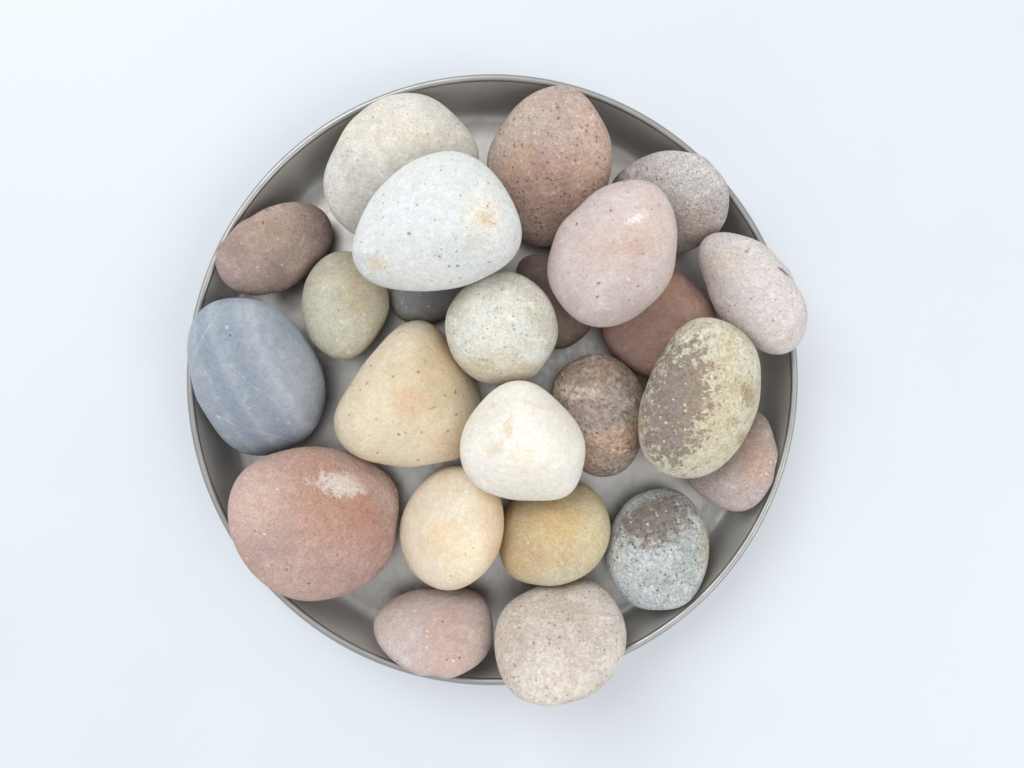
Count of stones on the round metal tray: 24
